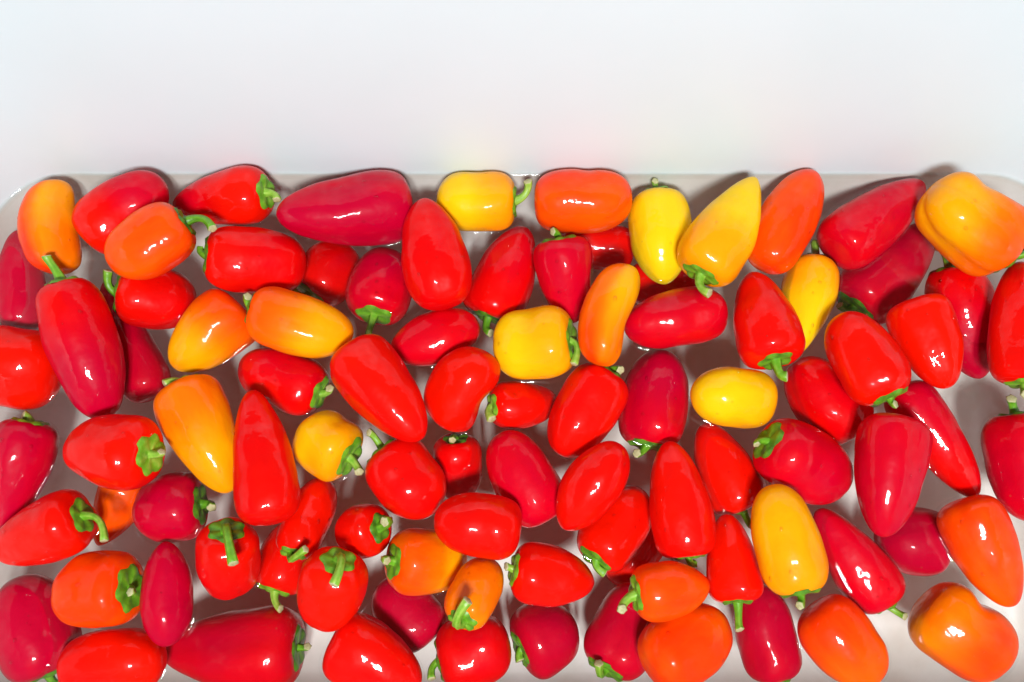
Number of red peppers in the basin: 69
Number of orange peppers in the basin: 19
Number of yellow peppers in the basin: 7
